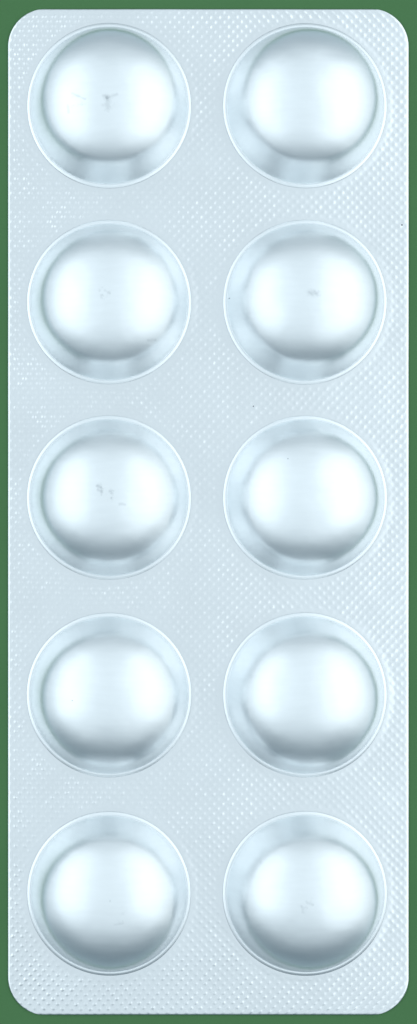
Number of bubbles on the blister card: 10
